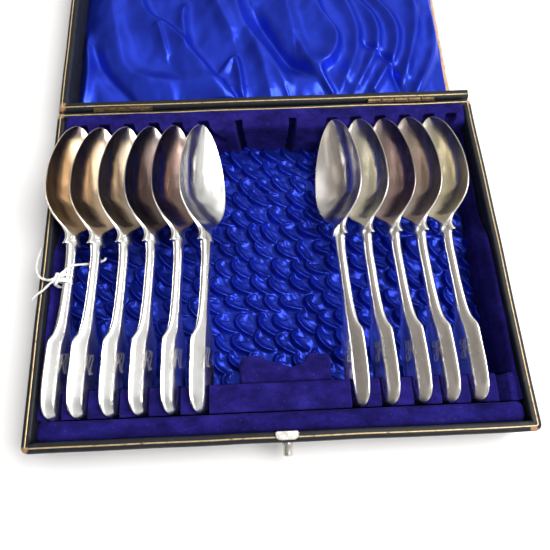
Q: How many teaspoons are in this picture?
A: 11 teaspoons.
